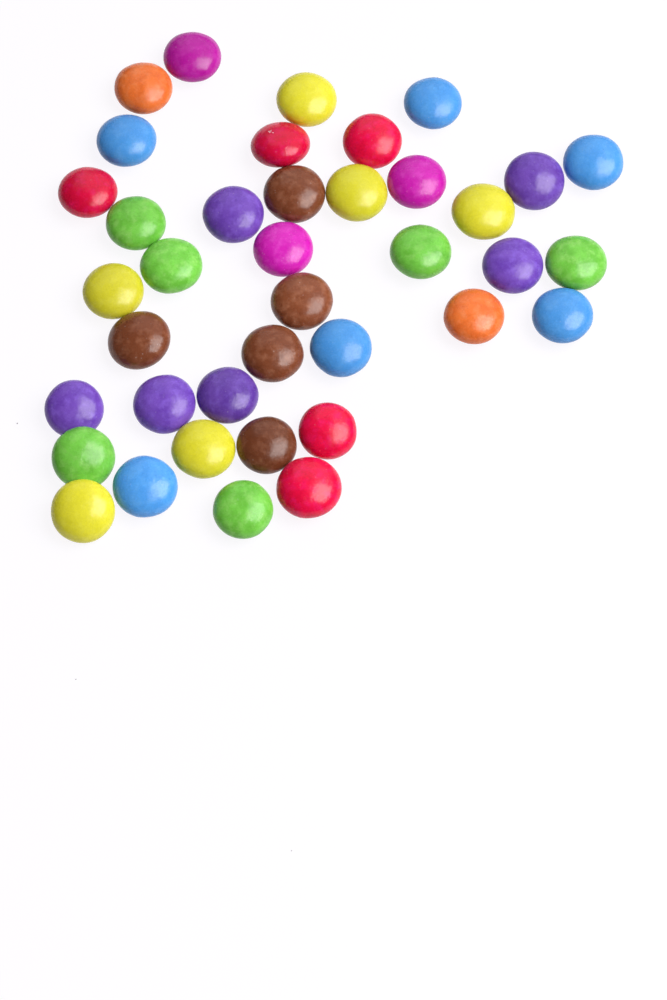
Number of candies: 39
